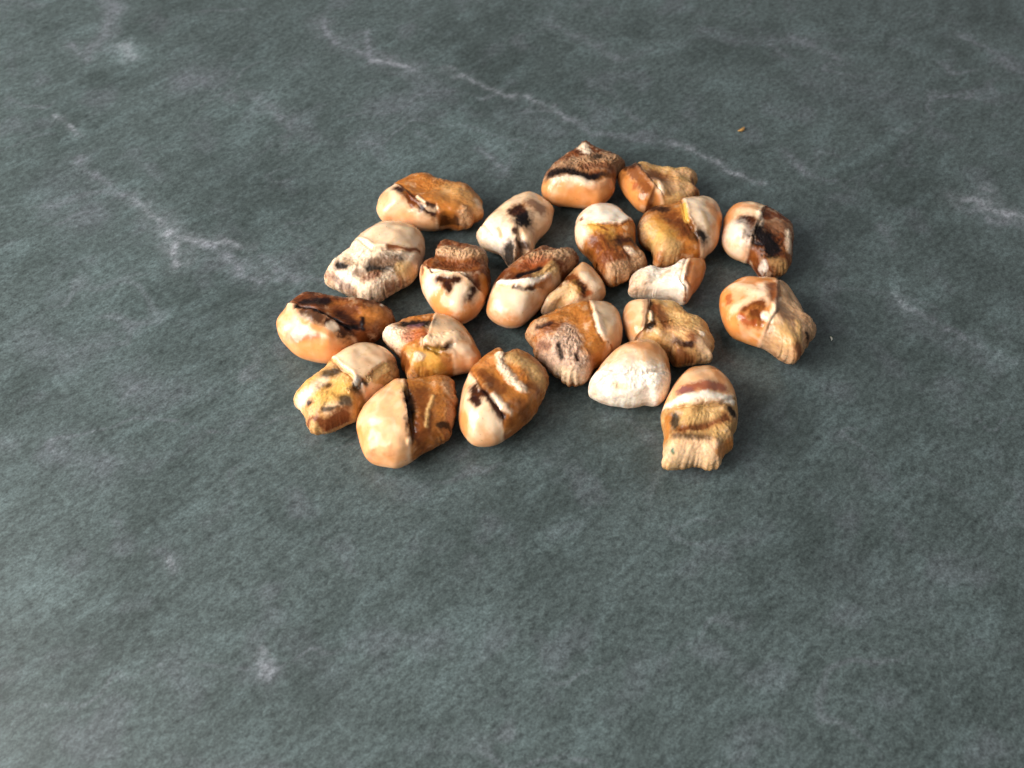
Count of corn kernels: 22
